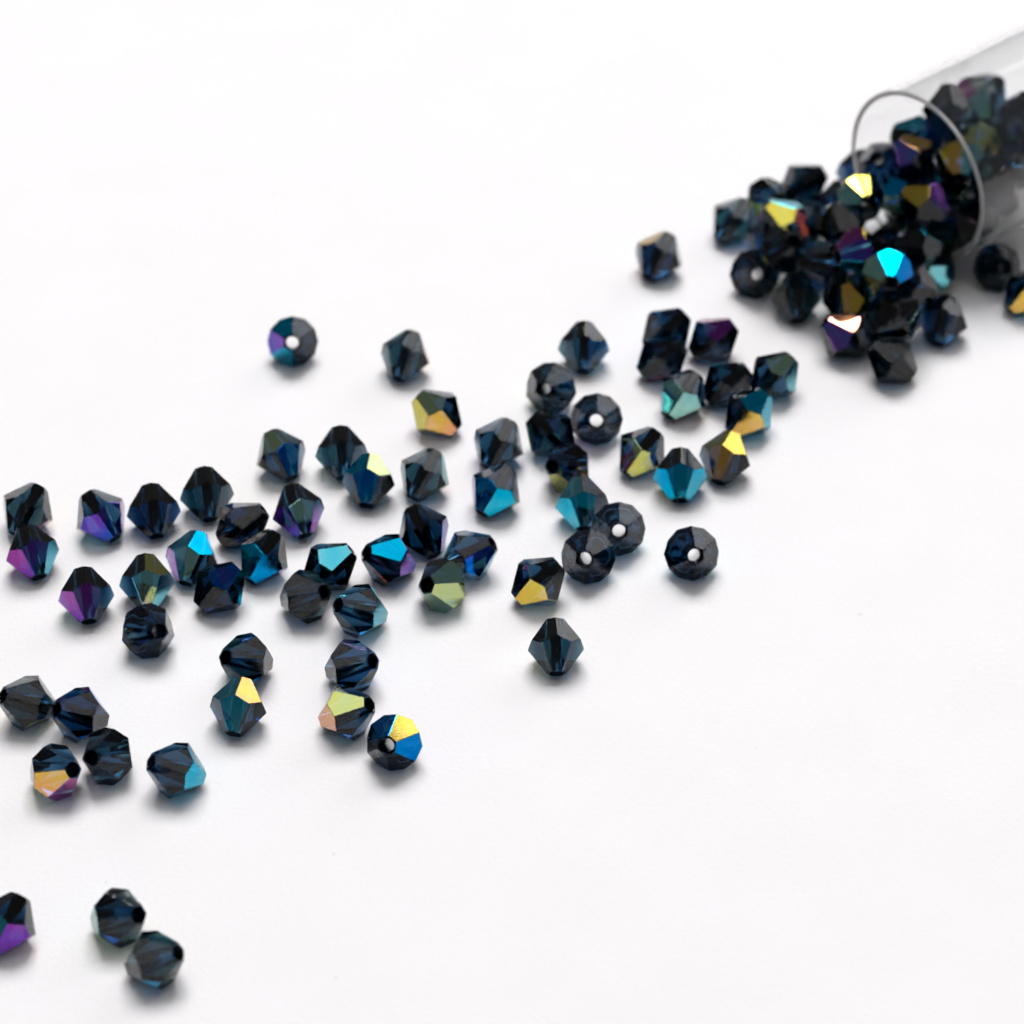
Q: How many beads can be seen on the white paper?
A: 126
